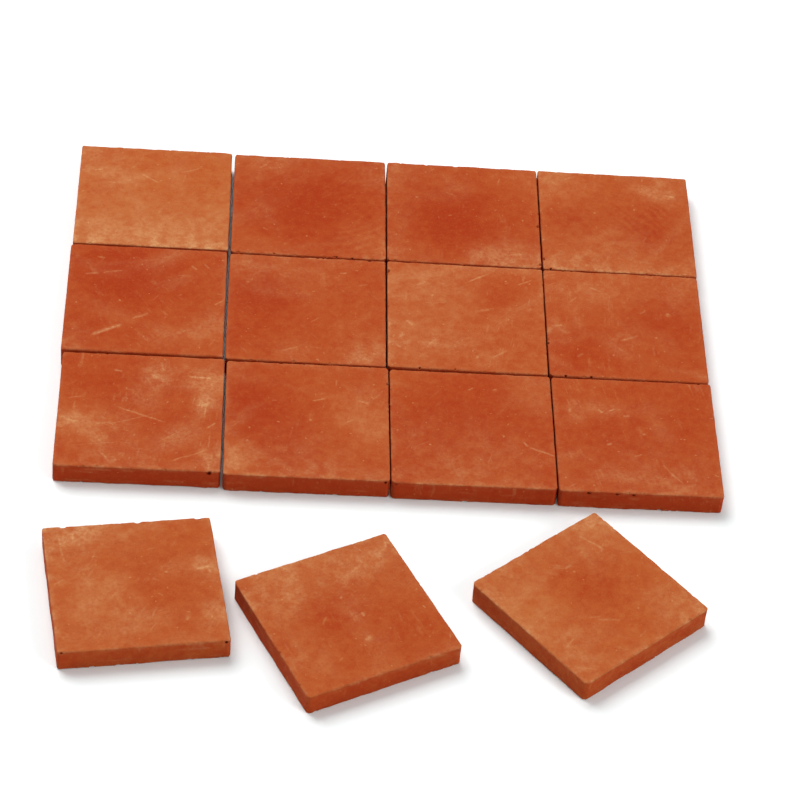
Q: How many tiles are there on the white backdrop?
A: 15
